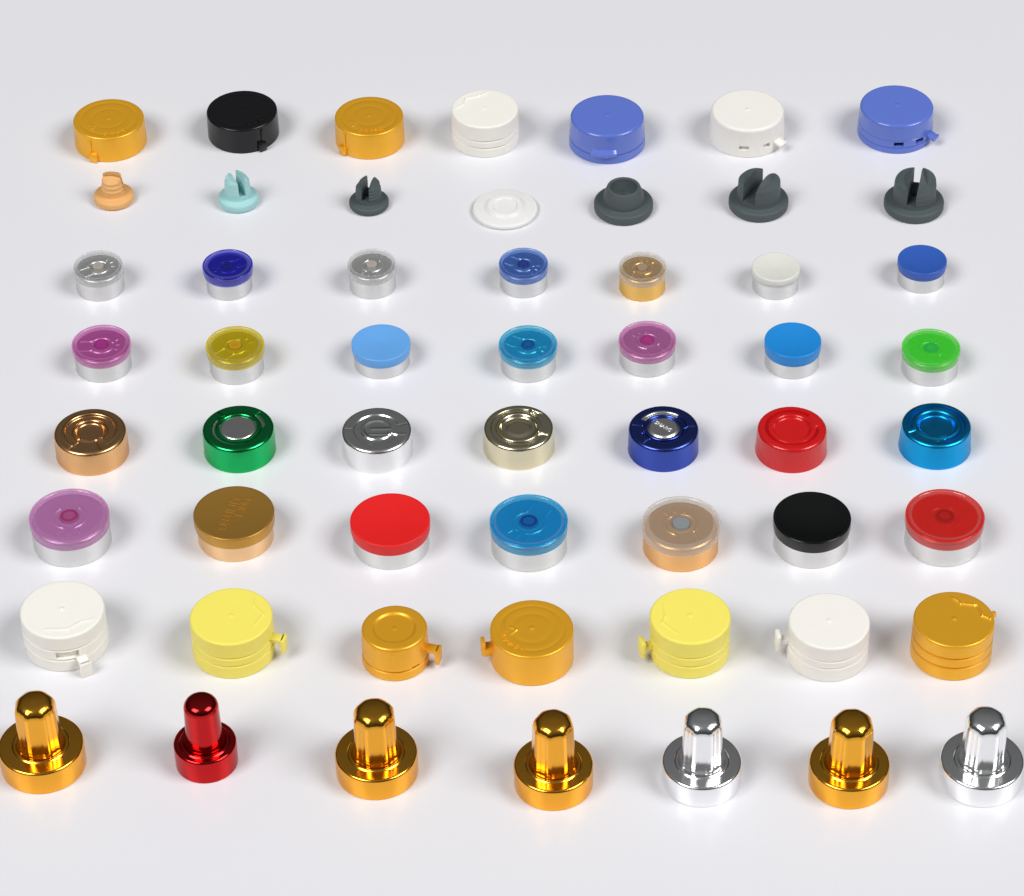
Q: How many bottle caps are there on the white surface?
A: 42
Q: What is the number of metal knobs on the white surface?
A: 7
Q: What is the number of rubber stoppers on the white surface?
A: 7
